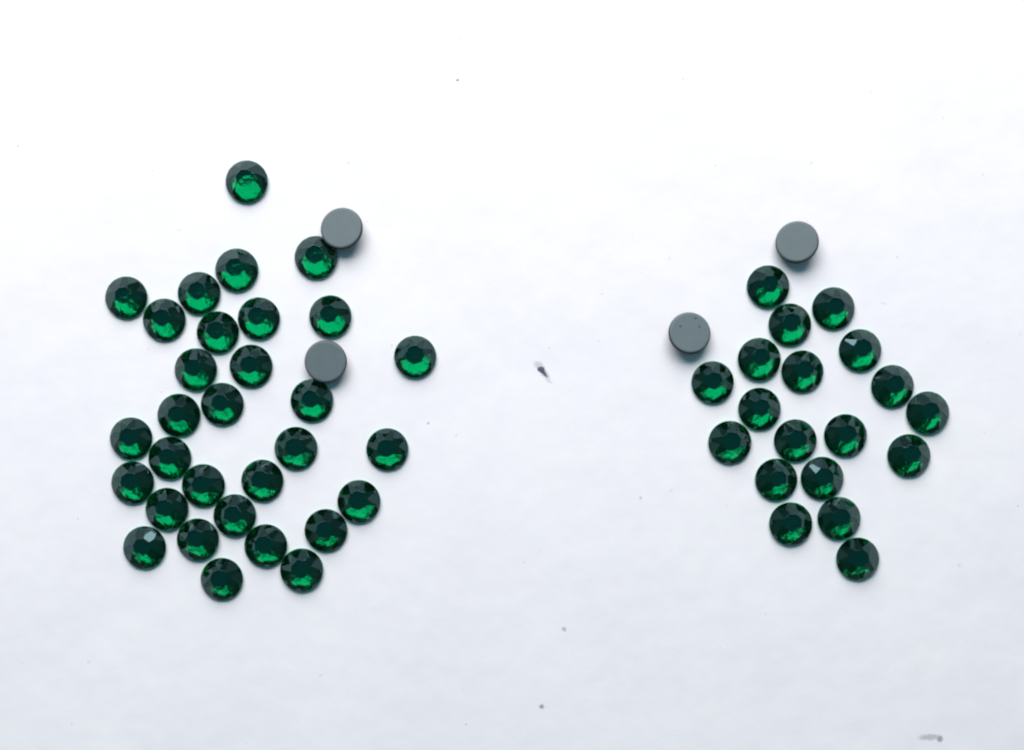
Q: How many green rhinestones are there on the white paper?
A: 50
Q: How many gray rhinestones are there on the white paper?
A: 4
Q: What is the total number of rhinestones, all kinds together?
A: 54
